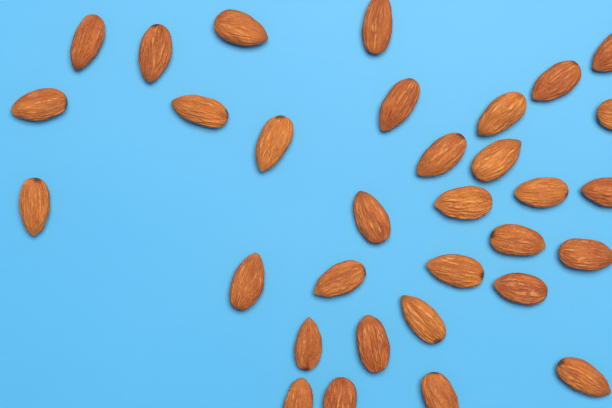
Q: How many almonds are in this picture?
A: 32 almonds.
